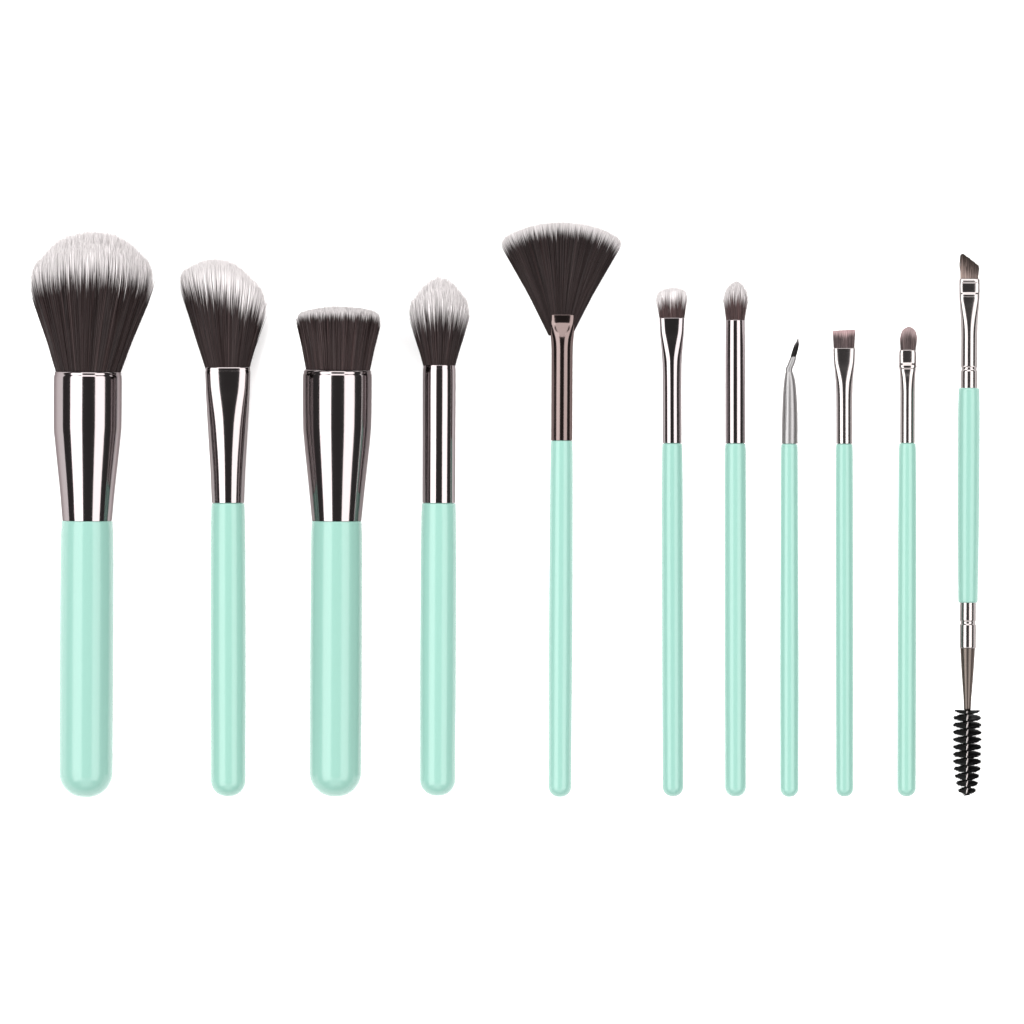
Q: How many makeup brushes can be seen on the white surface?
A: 11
